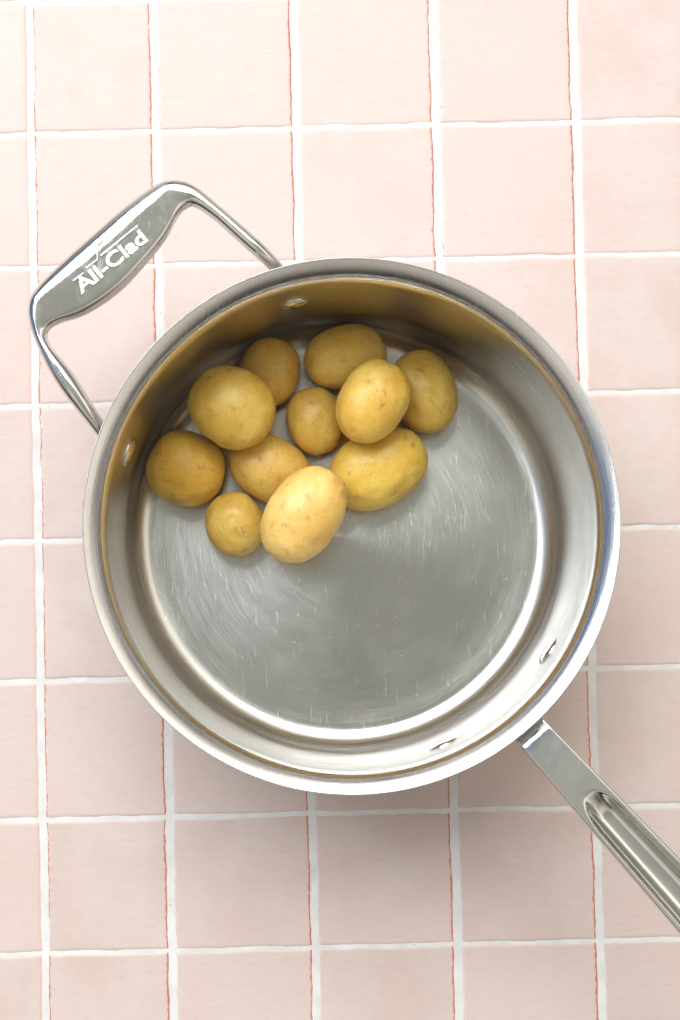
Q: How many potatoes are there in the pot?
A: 11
